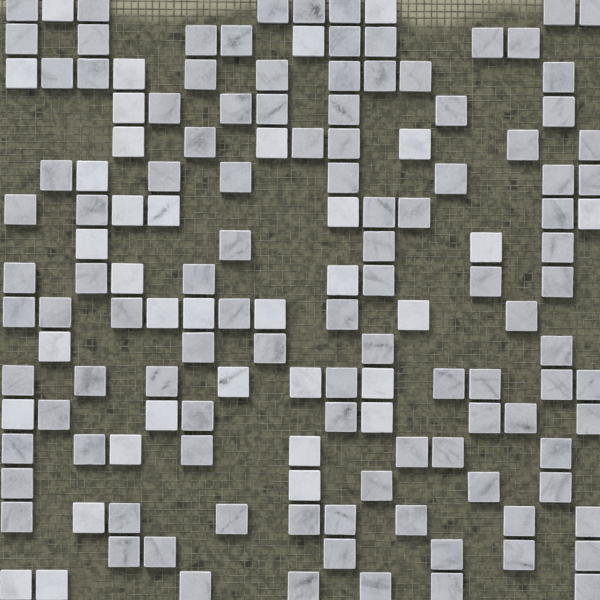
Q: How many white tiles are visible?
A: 35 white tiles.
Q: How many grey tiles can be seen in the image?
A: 108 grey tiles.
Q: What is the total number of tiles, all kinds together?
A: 143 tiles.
